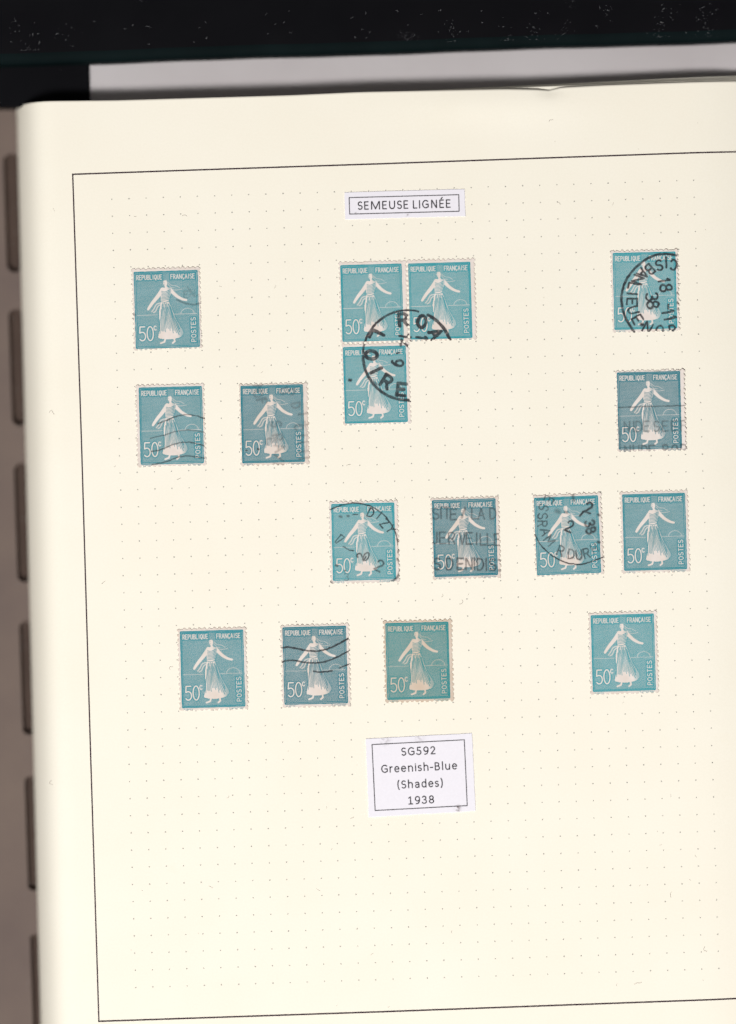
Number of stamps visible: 16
